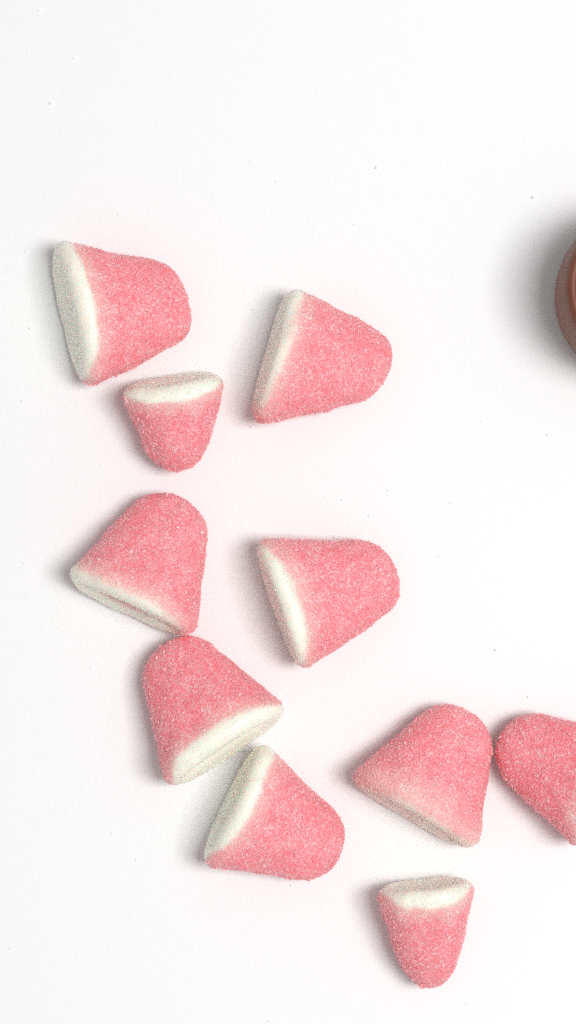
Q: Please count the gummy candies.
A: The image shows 10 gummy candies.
